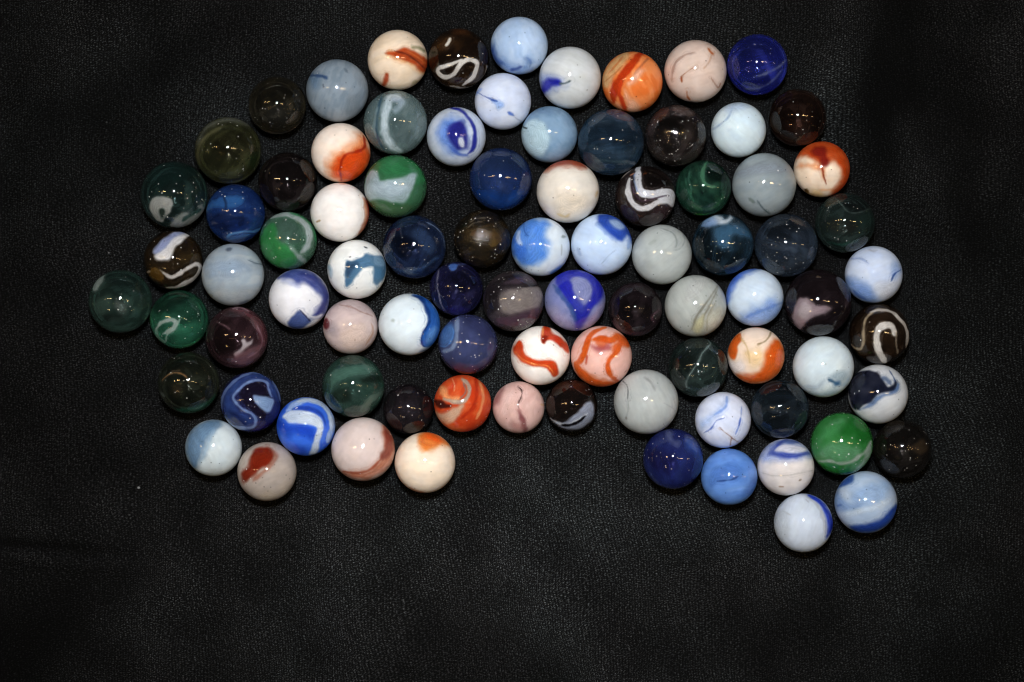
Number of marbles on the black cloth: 86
